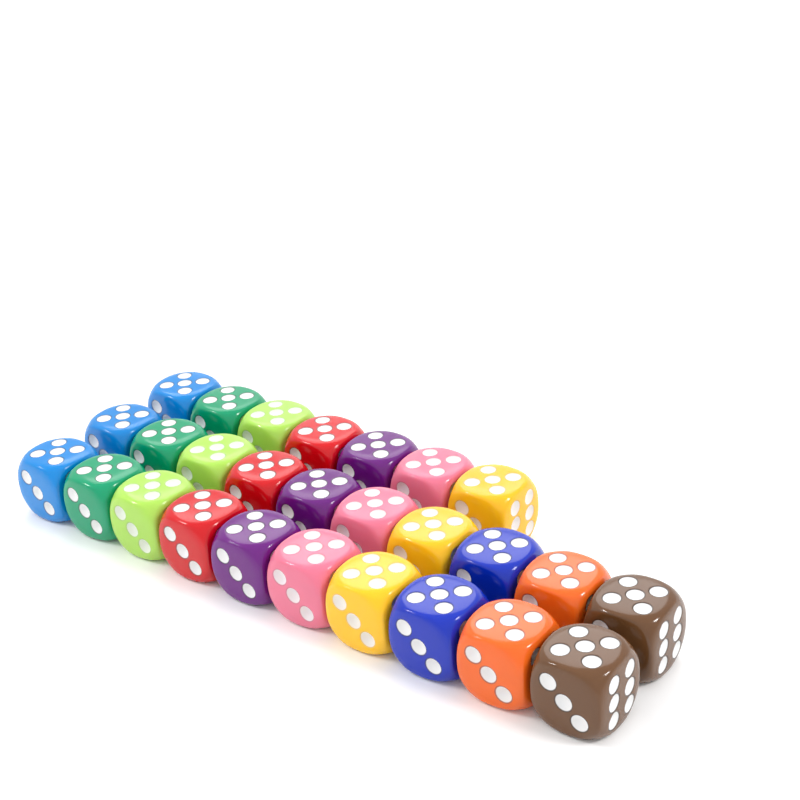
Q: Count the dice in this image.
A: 27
